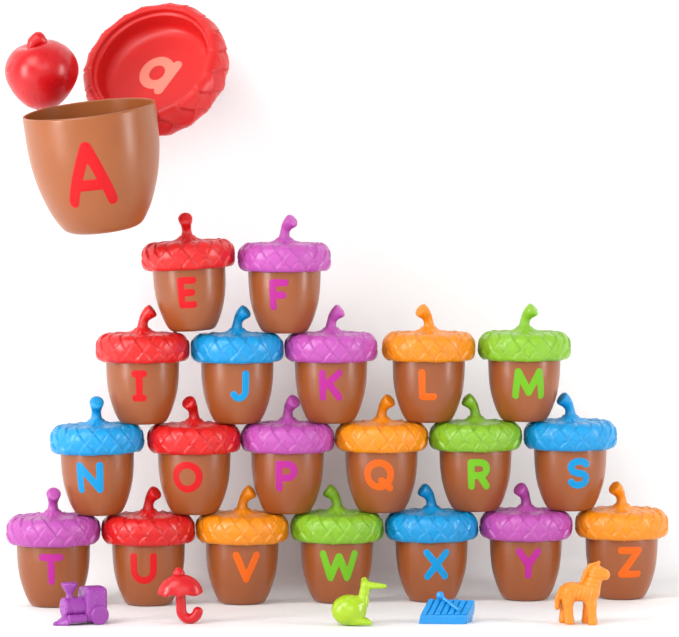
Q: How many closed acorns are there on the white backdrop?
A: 20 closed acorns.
